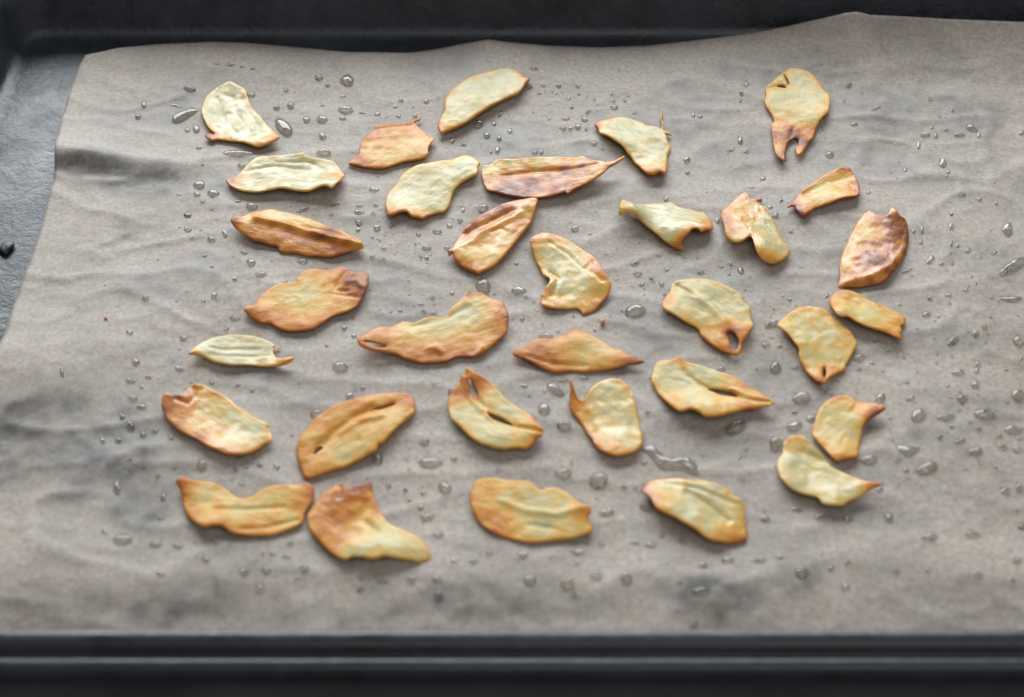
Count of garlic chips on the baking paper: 33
